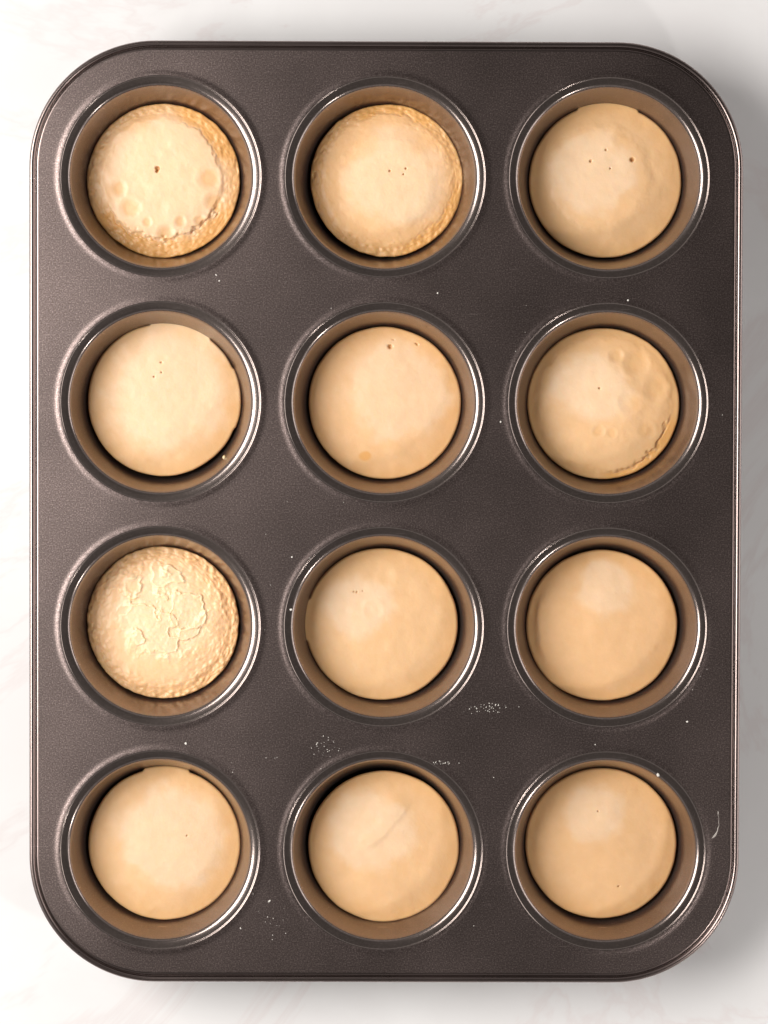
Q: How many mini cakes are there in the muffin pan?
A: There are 12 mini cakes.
